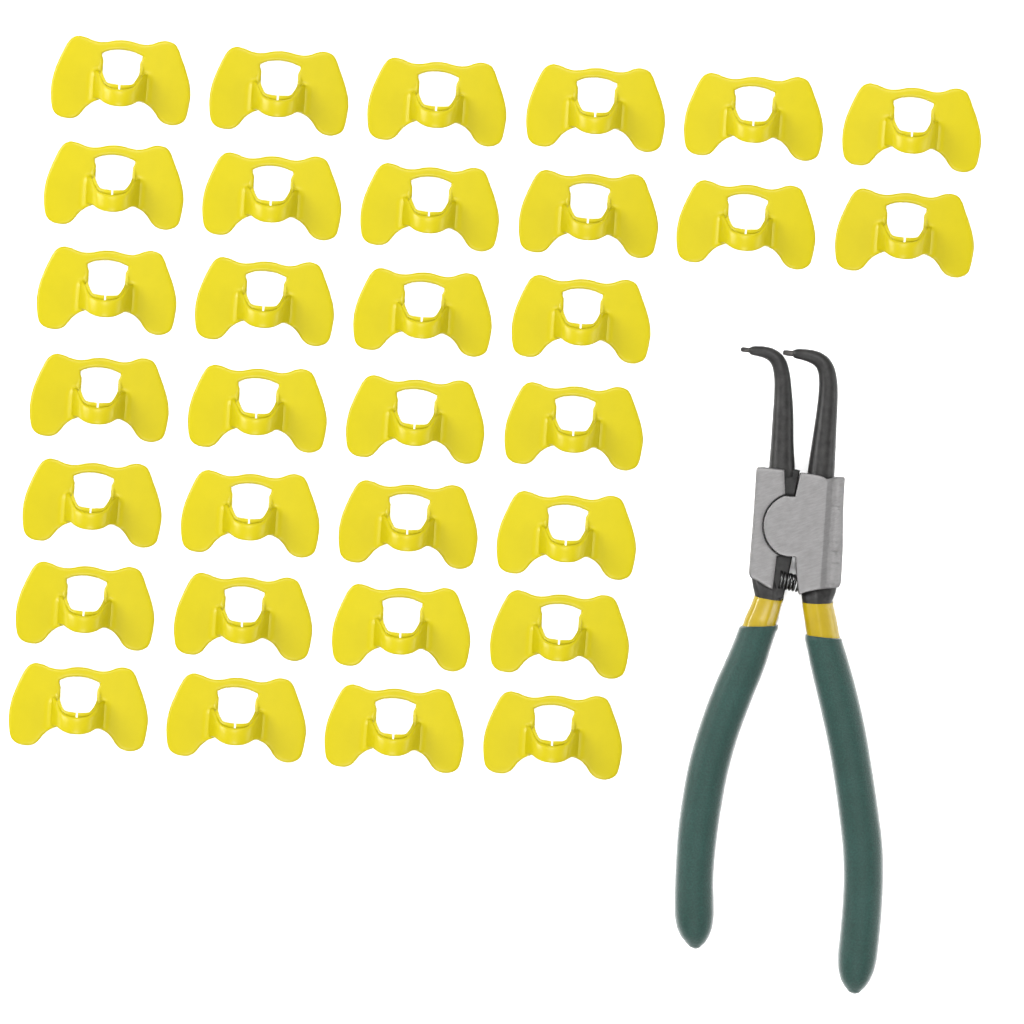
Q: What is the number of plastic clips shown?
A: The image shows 32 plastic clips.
